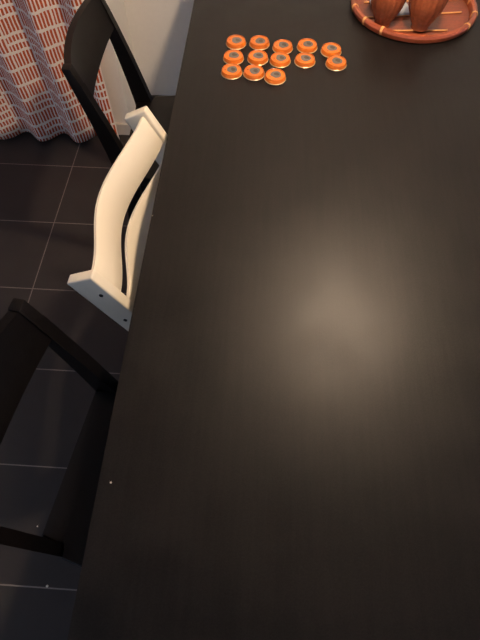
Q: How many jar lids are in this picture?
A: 13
